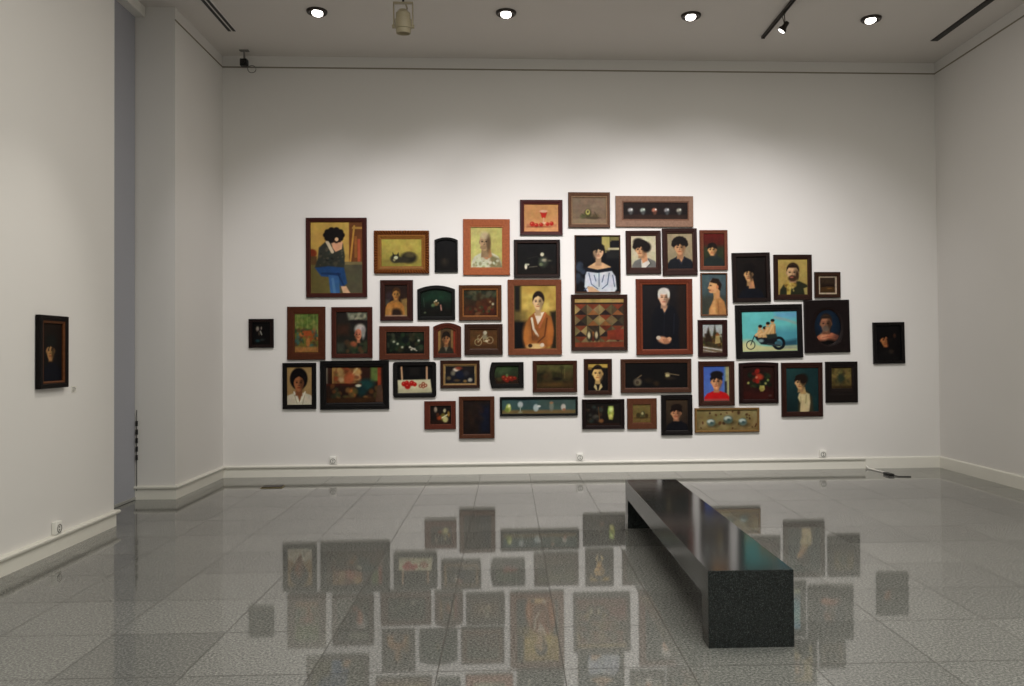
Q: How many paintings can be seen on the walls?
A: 52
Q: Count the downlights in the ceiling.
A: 4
